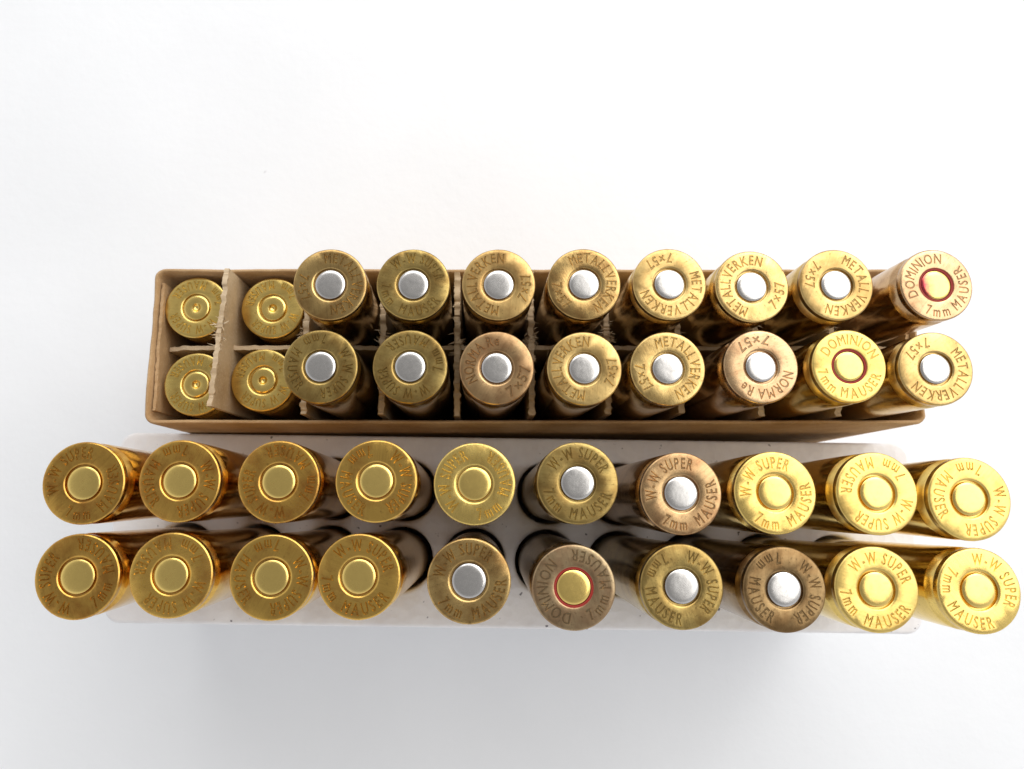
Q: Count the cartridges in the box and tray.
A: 40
